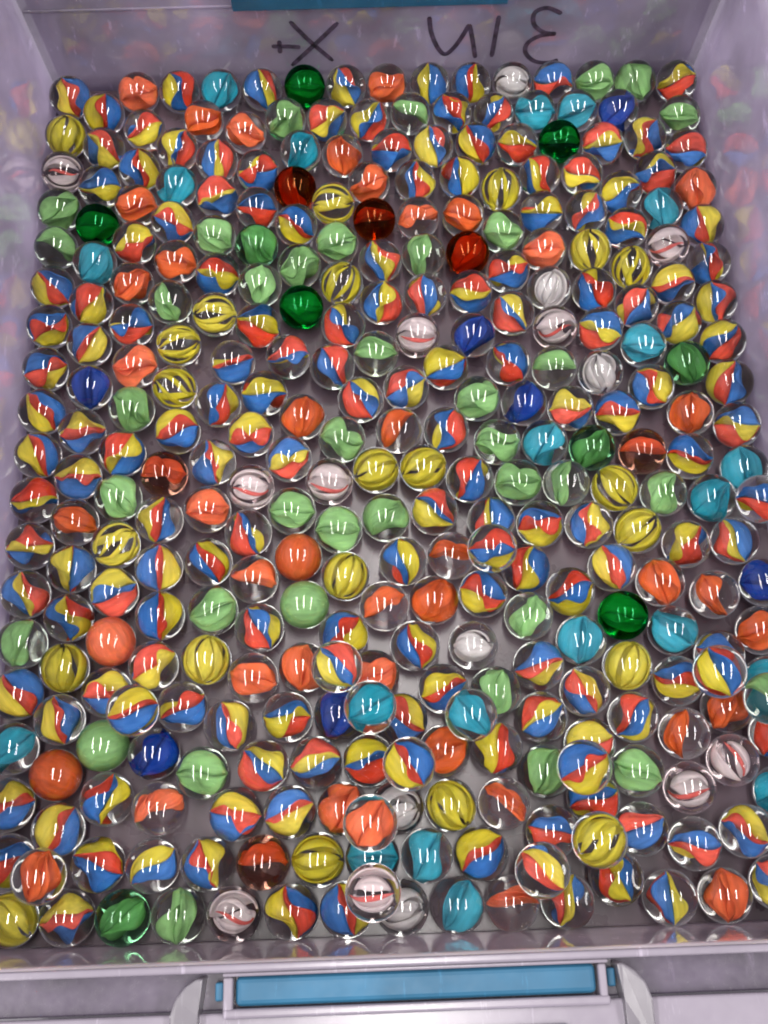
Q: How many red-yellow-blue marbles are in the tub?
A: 167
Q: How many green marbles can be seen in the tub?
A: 47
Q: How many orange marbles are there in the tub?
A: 48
